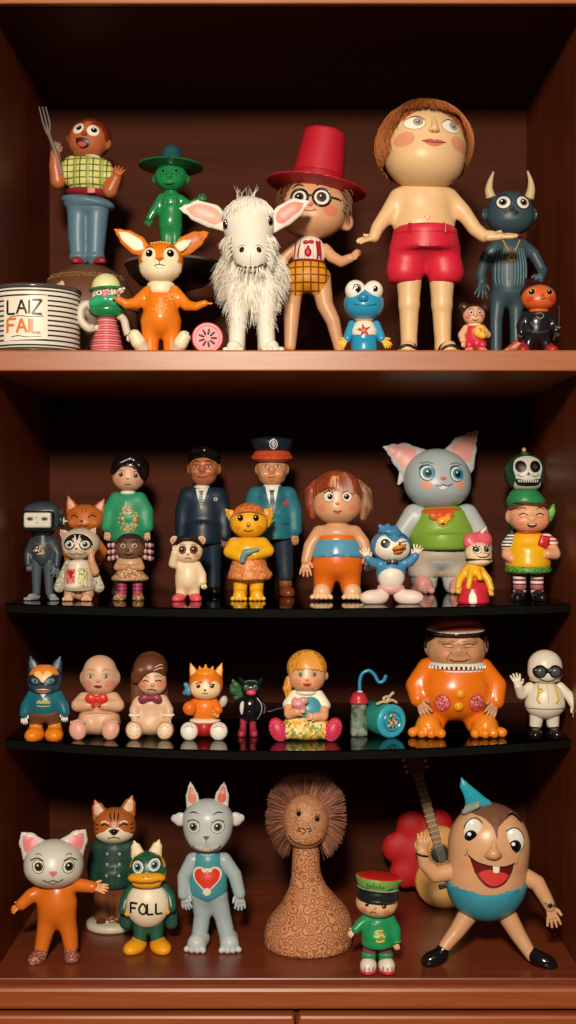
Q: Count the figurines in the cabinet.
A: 41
